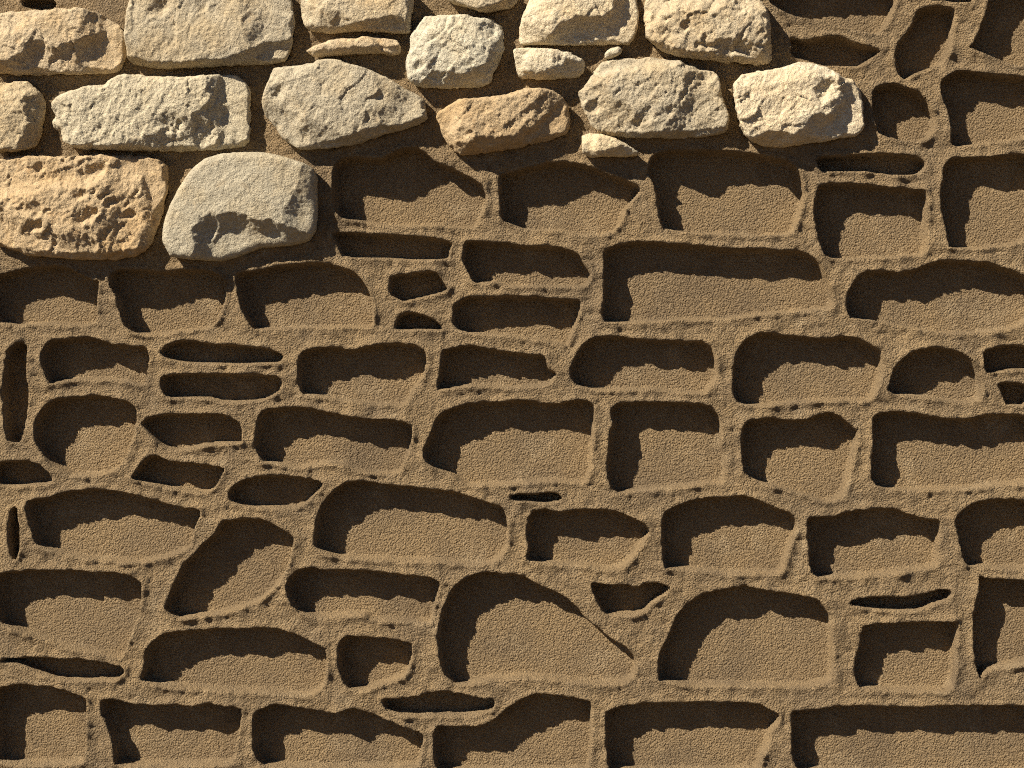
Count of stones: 19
